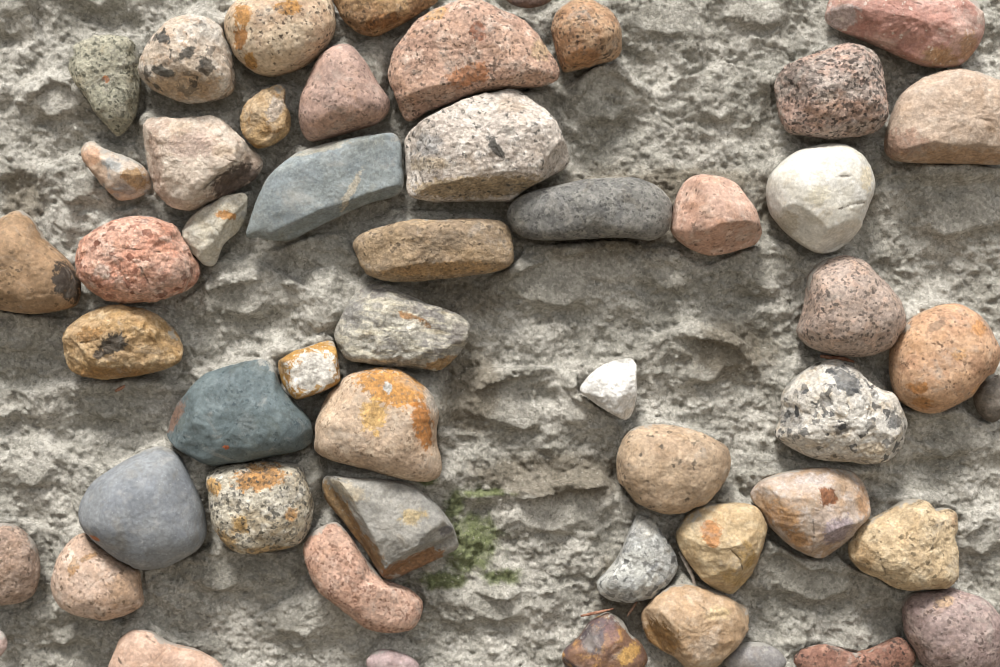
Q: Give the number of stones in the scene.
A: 52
